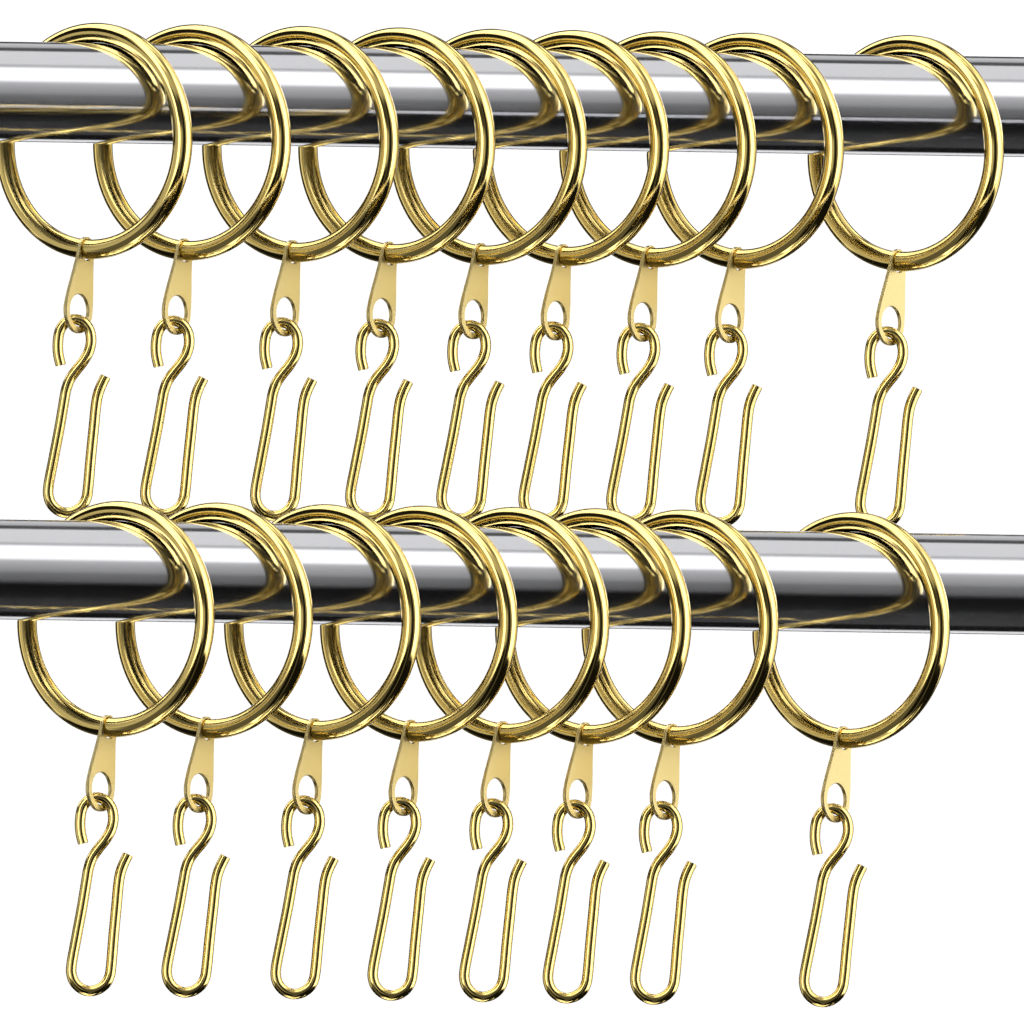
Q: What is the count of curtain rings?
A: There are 17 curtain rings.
